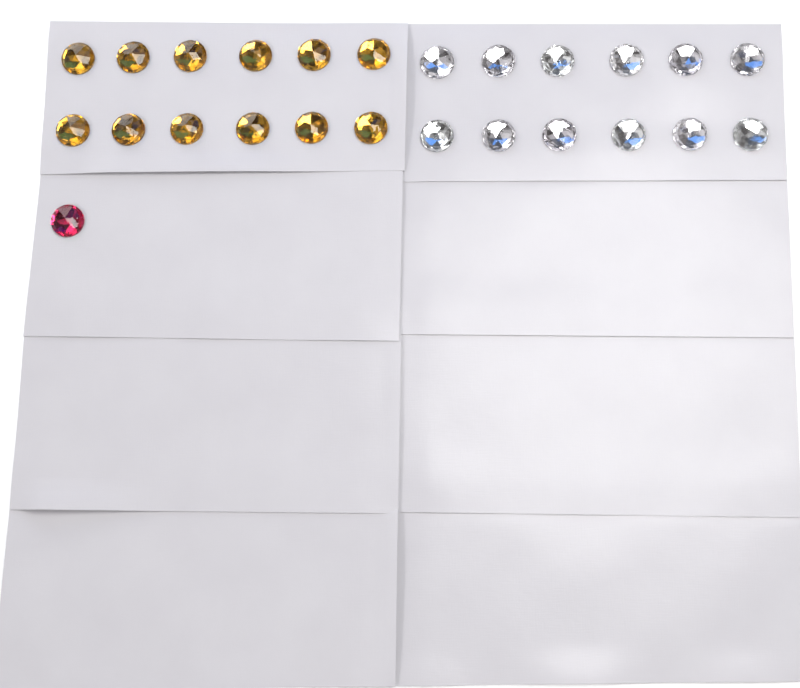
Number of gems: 25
